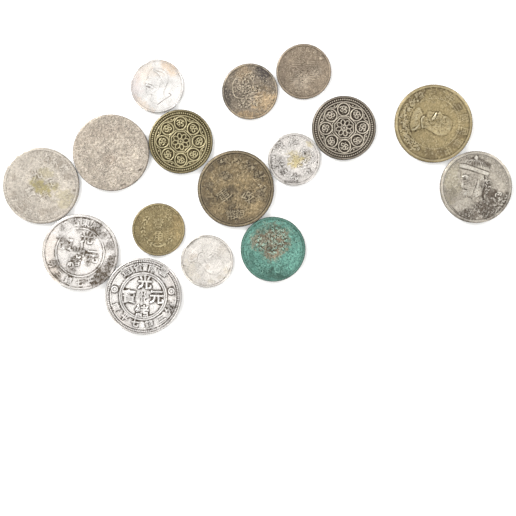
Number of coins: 16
